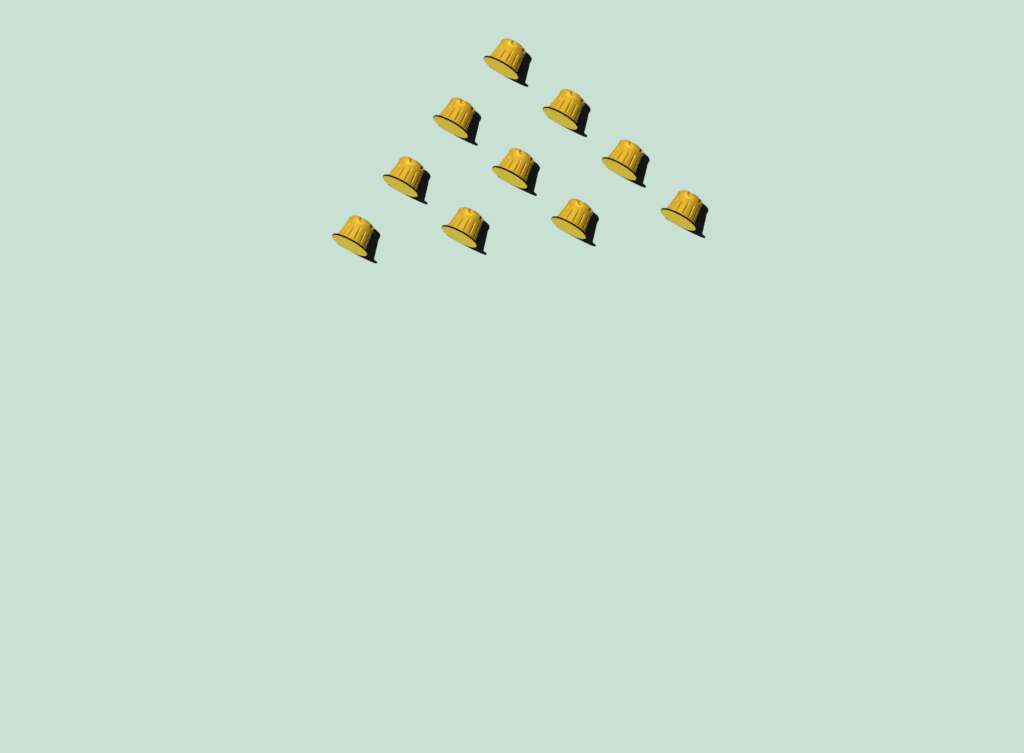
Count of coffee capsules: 10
